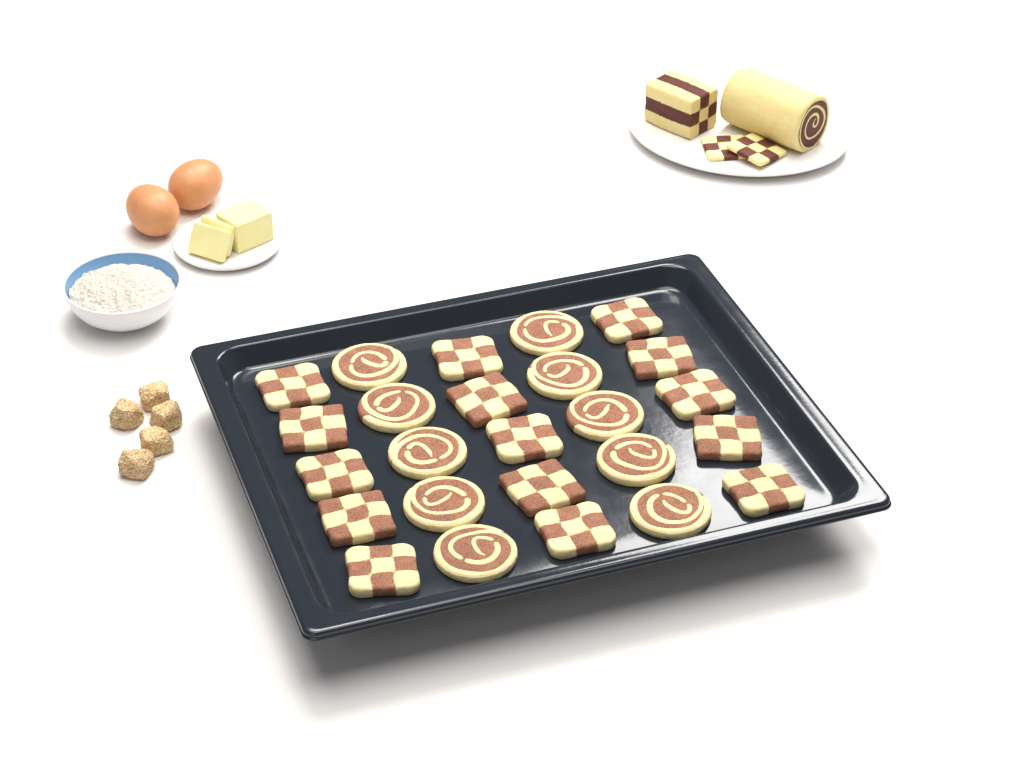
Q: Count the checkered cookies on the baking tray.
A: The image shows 15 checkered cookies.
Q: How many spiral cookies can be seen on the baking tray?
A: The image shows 10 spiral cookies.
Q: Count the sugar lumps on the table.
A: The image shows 5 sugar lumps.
